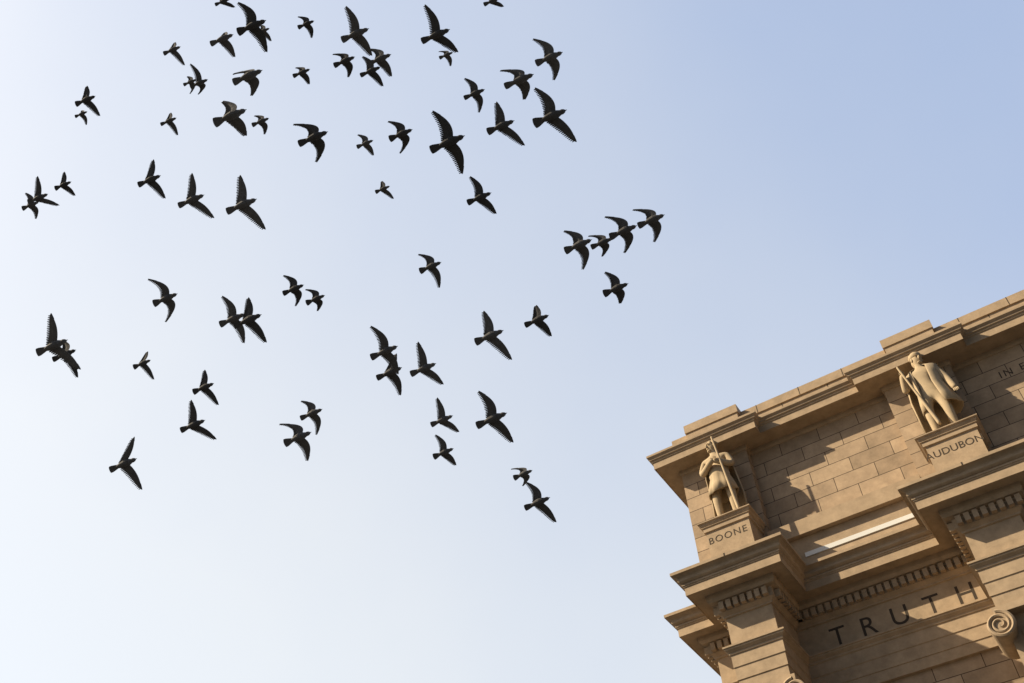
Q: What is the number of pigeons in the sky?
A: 68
